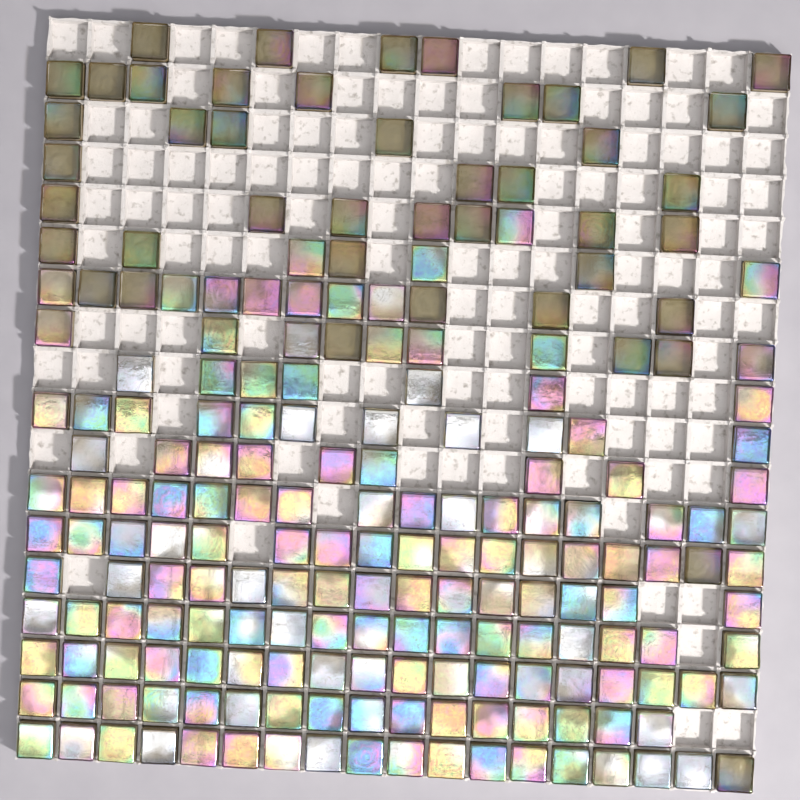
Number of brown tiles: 44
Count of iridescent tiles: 160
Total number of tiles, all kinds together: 204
